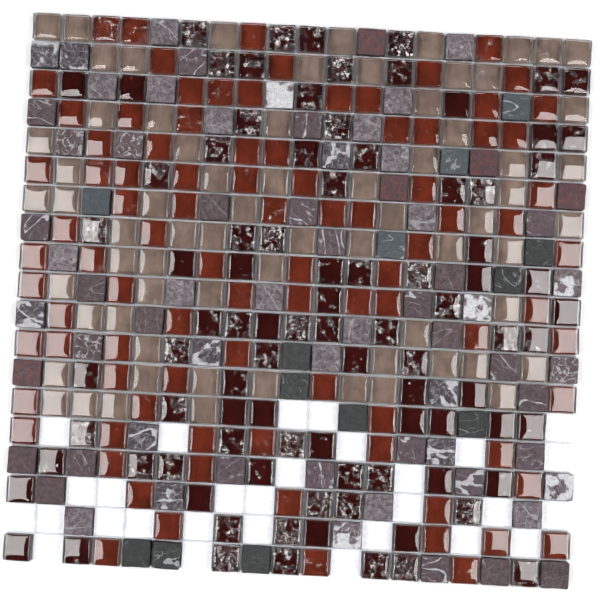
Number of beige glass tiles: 70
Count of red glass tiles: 92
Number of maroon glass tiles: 91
